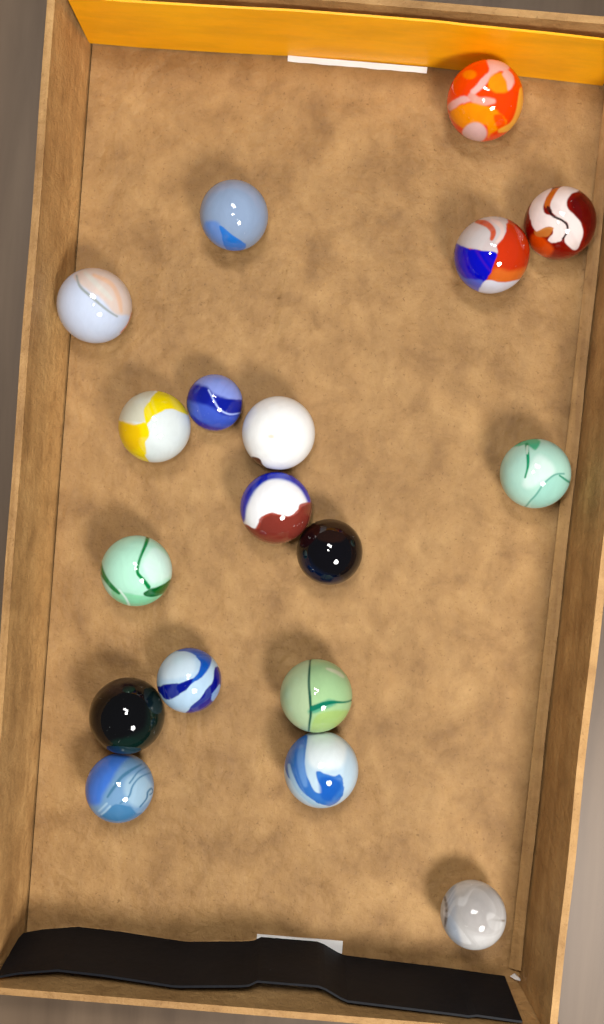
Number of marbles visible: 18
